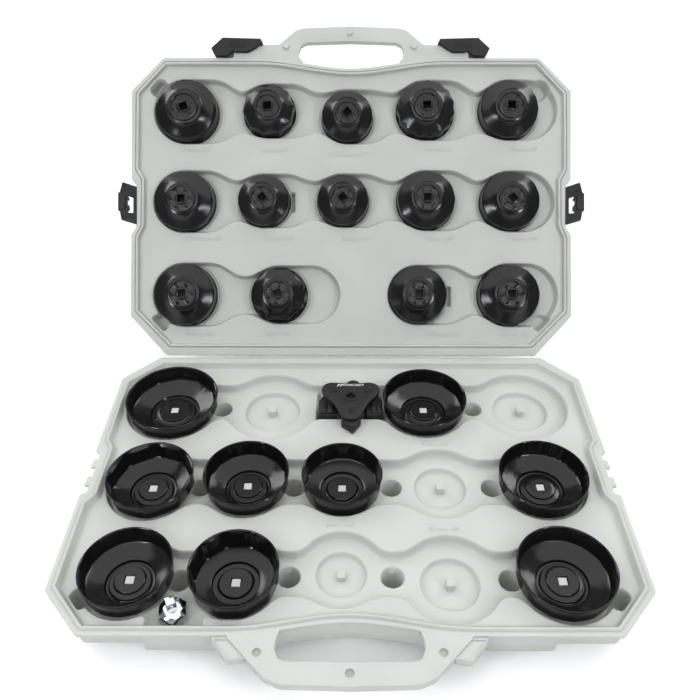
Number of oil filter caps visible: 23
